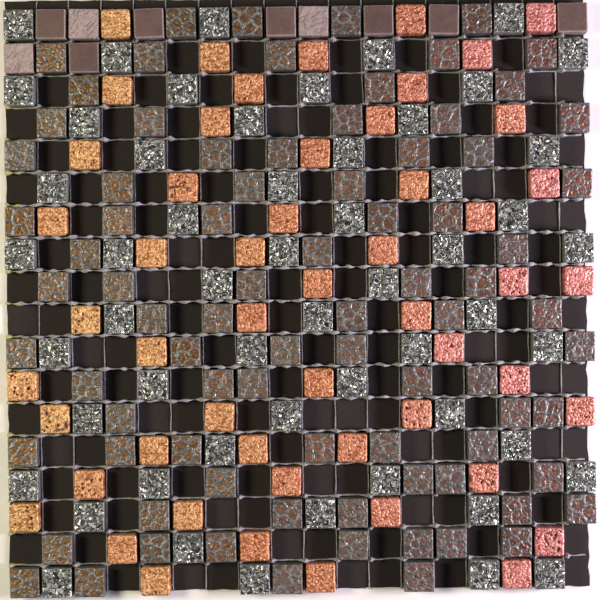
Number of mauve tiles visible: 10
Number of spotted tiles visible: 83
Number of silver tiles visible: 55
